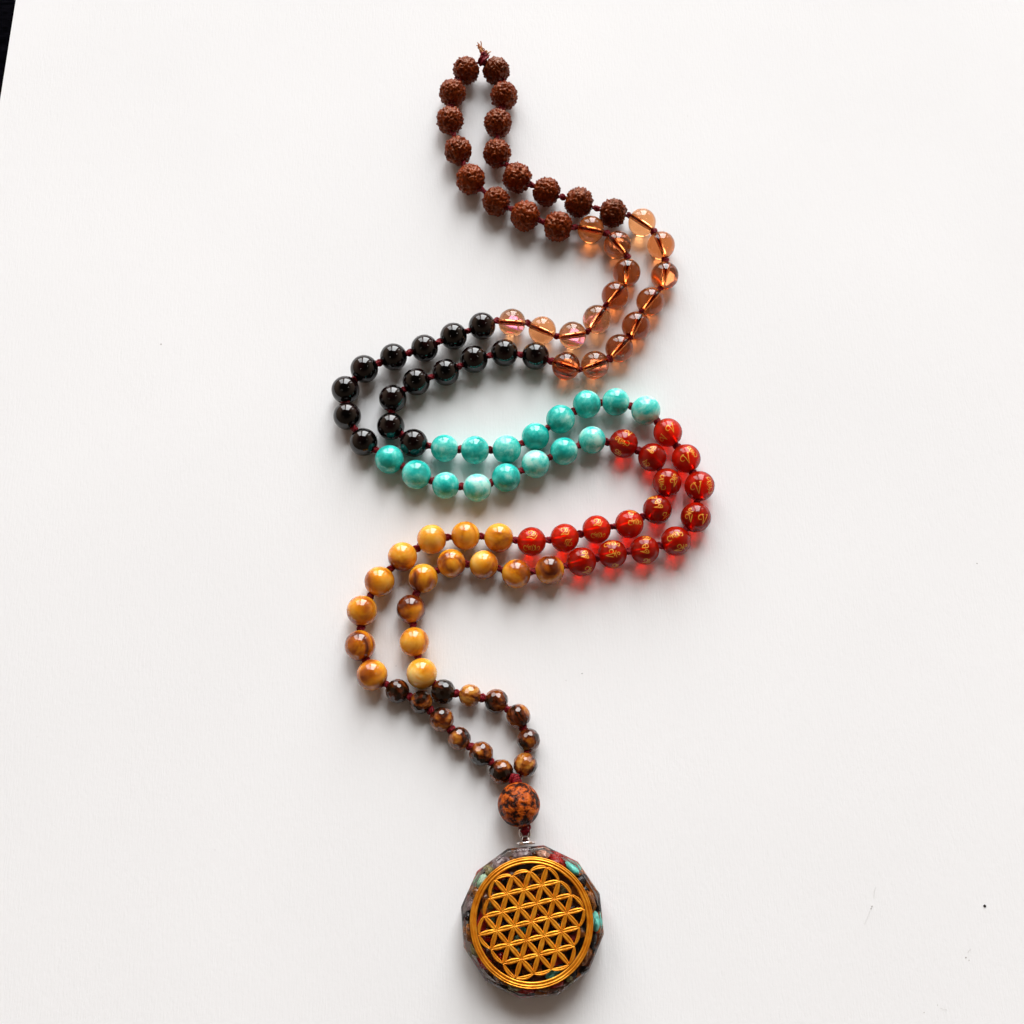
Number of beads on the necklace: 109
